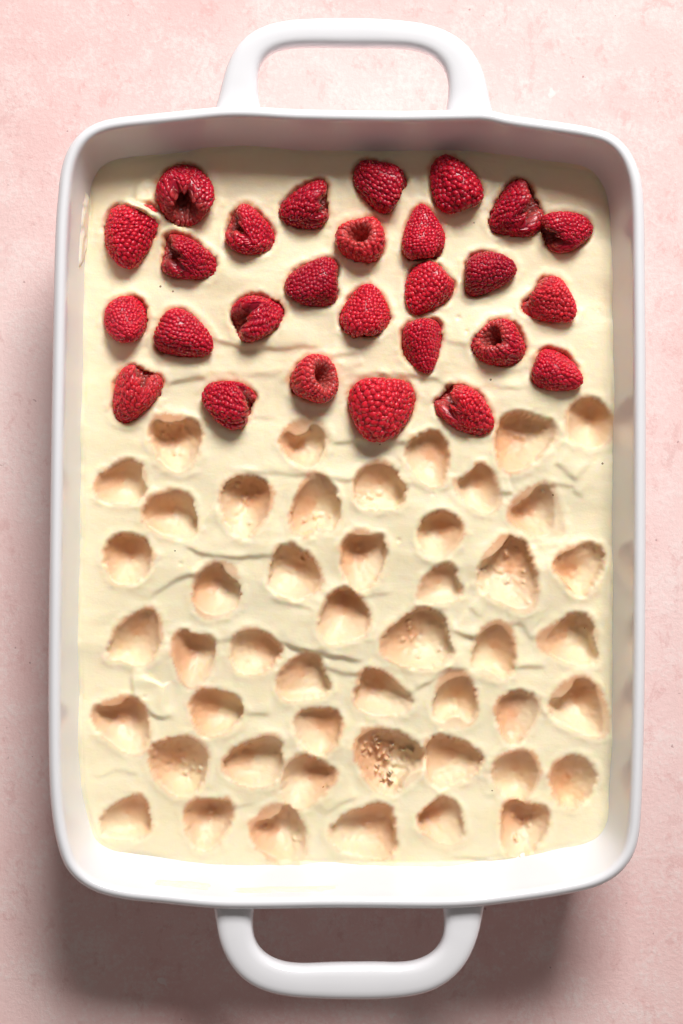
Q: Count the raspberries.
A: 27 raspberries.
